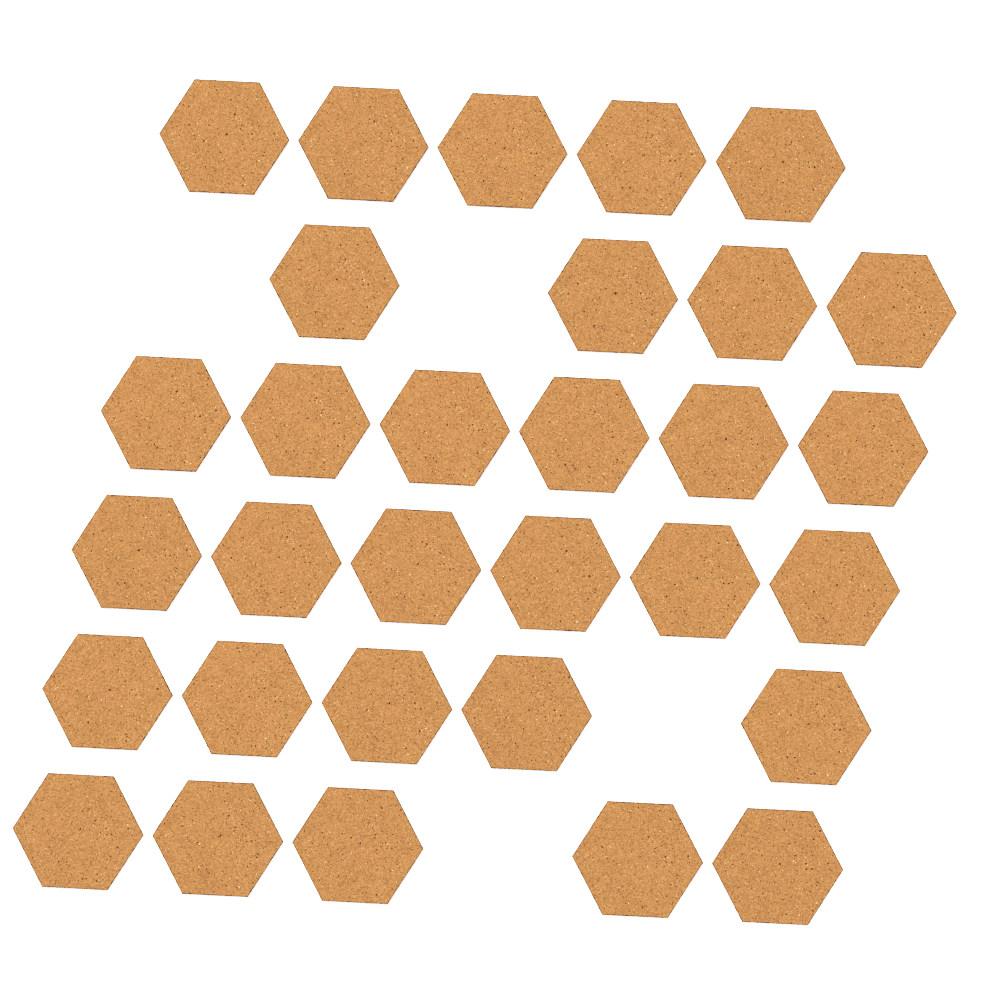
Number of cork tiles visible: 31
